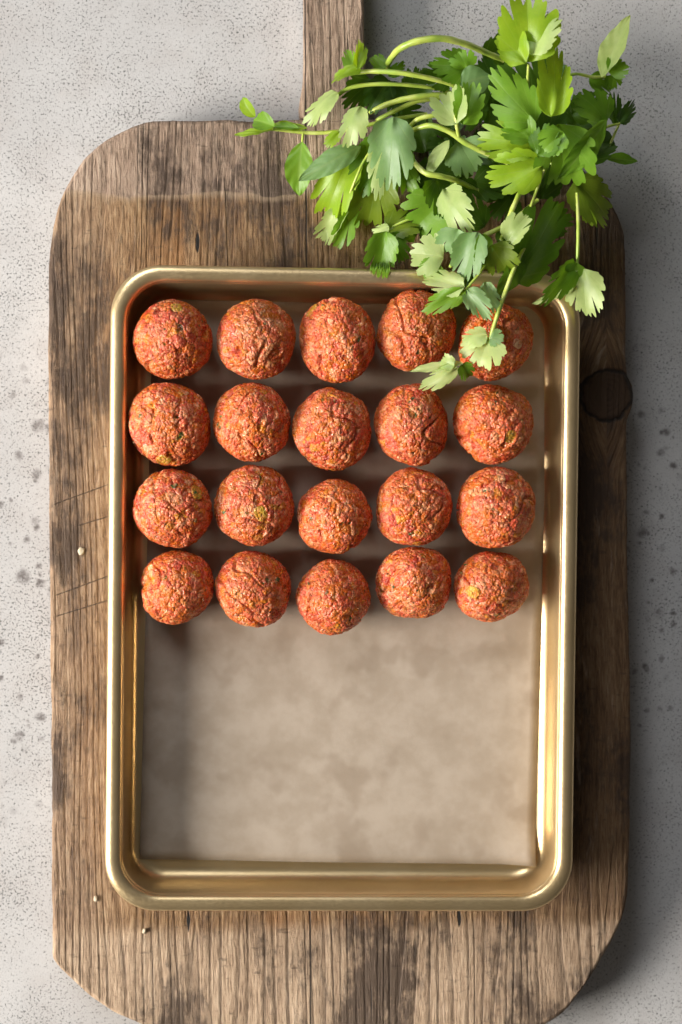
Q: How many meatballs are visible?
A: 20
